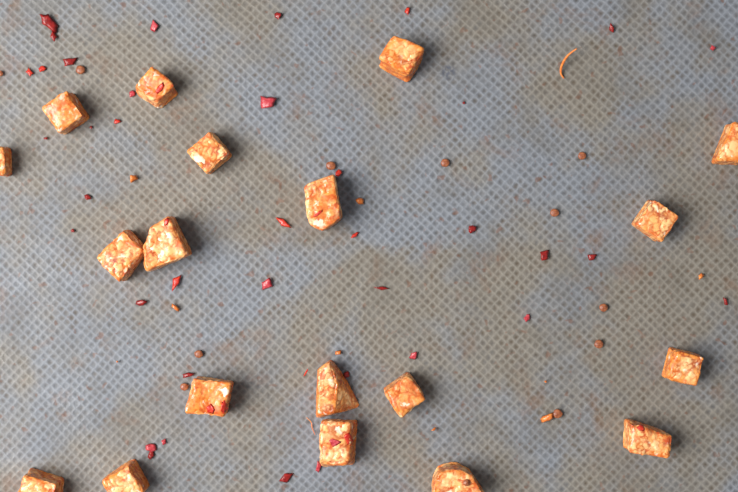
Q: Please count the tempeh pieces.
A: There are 19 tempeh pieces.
